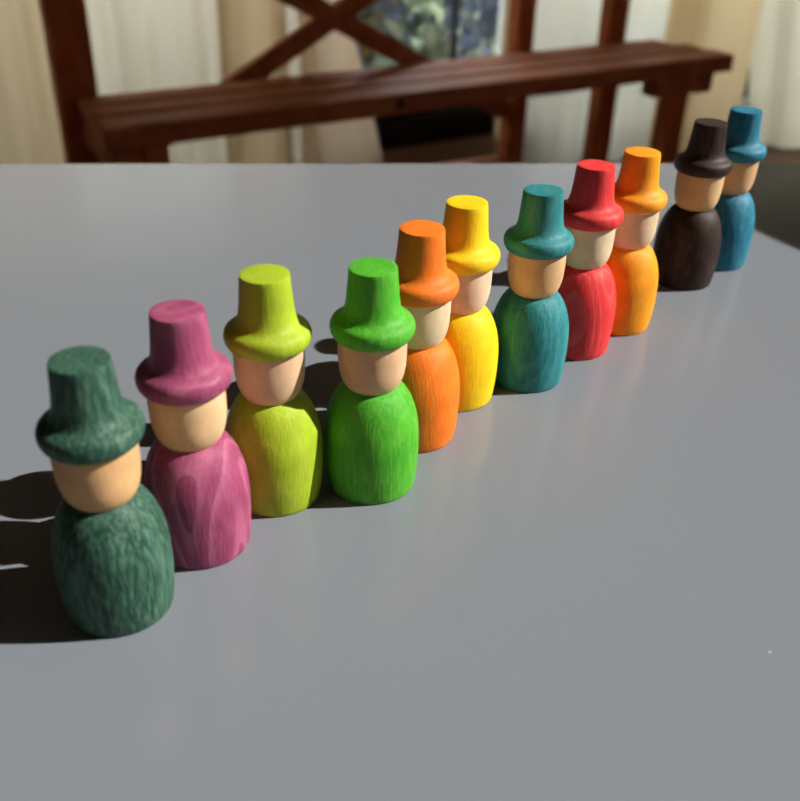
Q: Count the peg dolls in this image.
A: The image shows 11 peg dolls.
